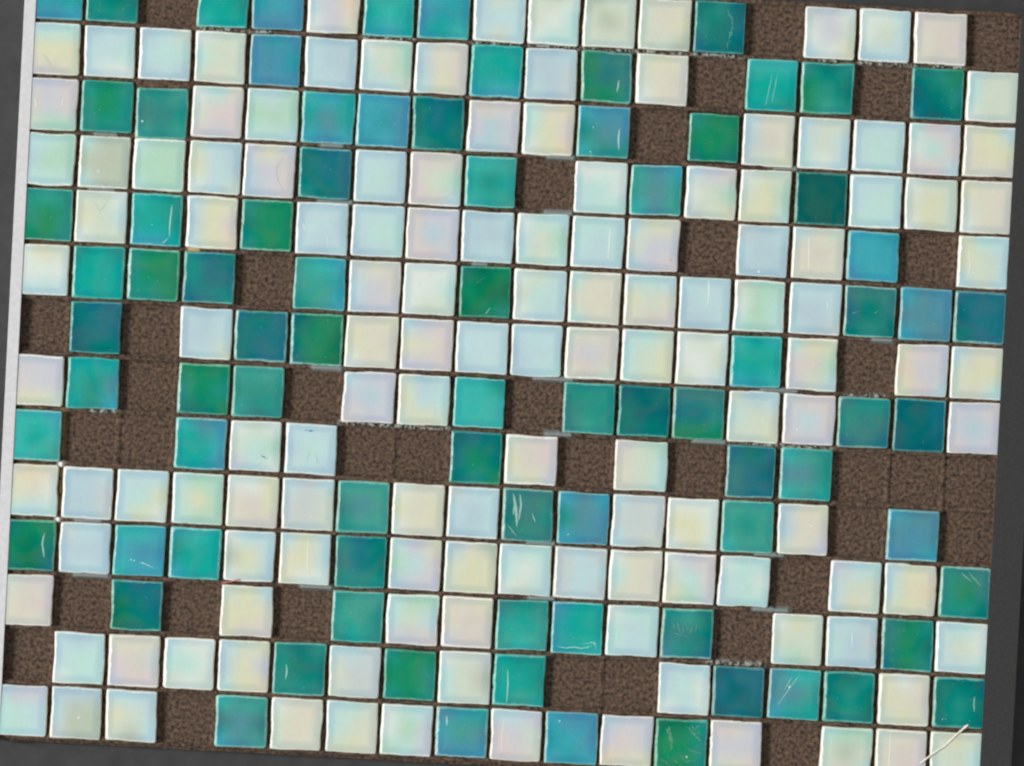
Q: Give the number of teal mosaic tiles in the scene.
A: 81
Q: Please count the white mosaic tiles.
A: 134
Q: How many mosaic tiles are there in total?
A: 215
